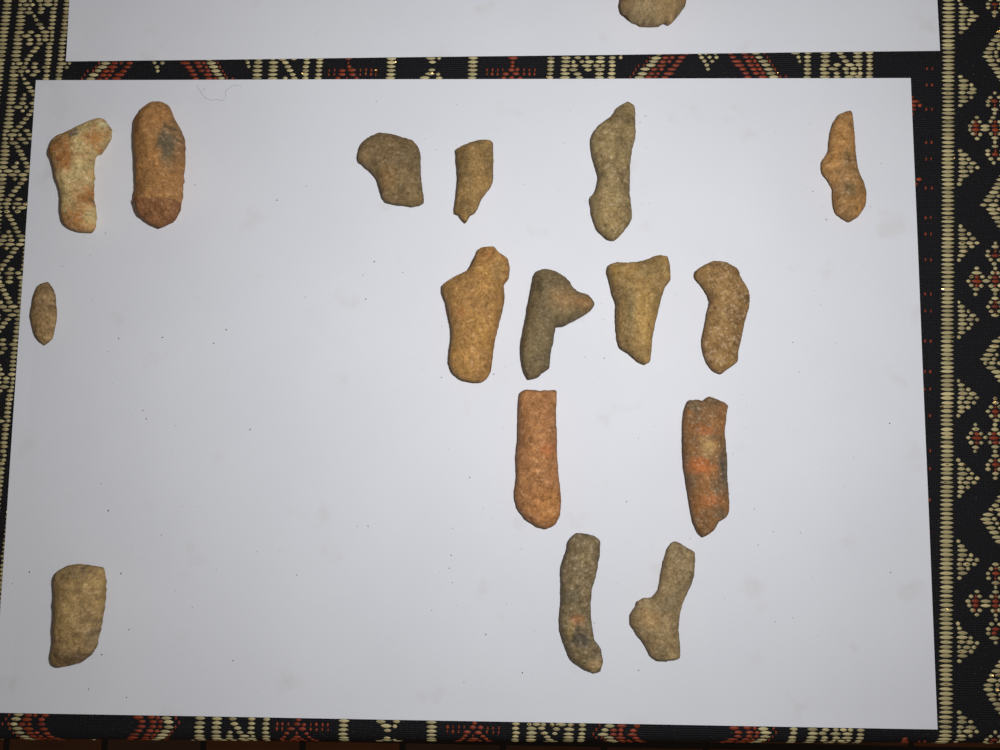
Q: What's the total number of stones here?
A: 17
